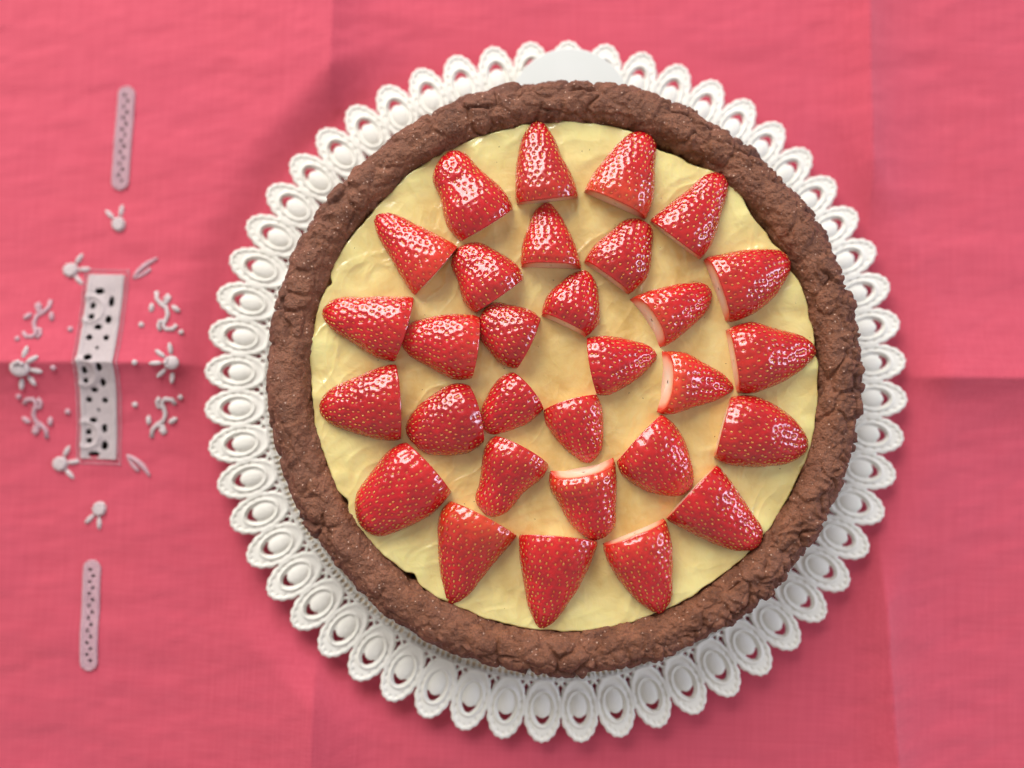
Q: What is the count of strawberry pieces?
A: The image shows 30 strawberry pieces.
